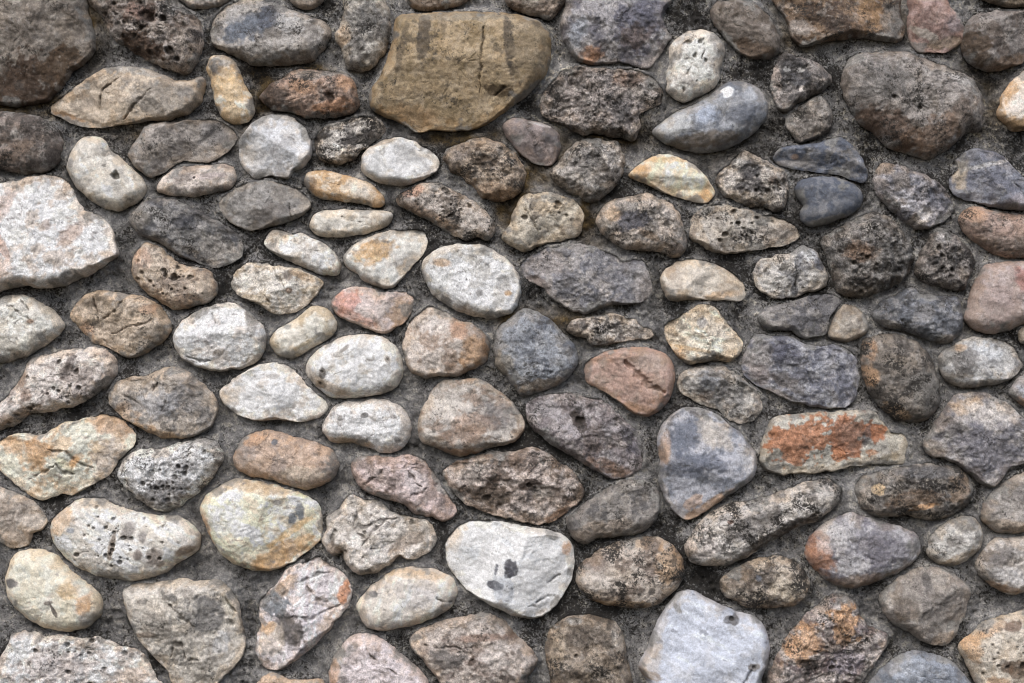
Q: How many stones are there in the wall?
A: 124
